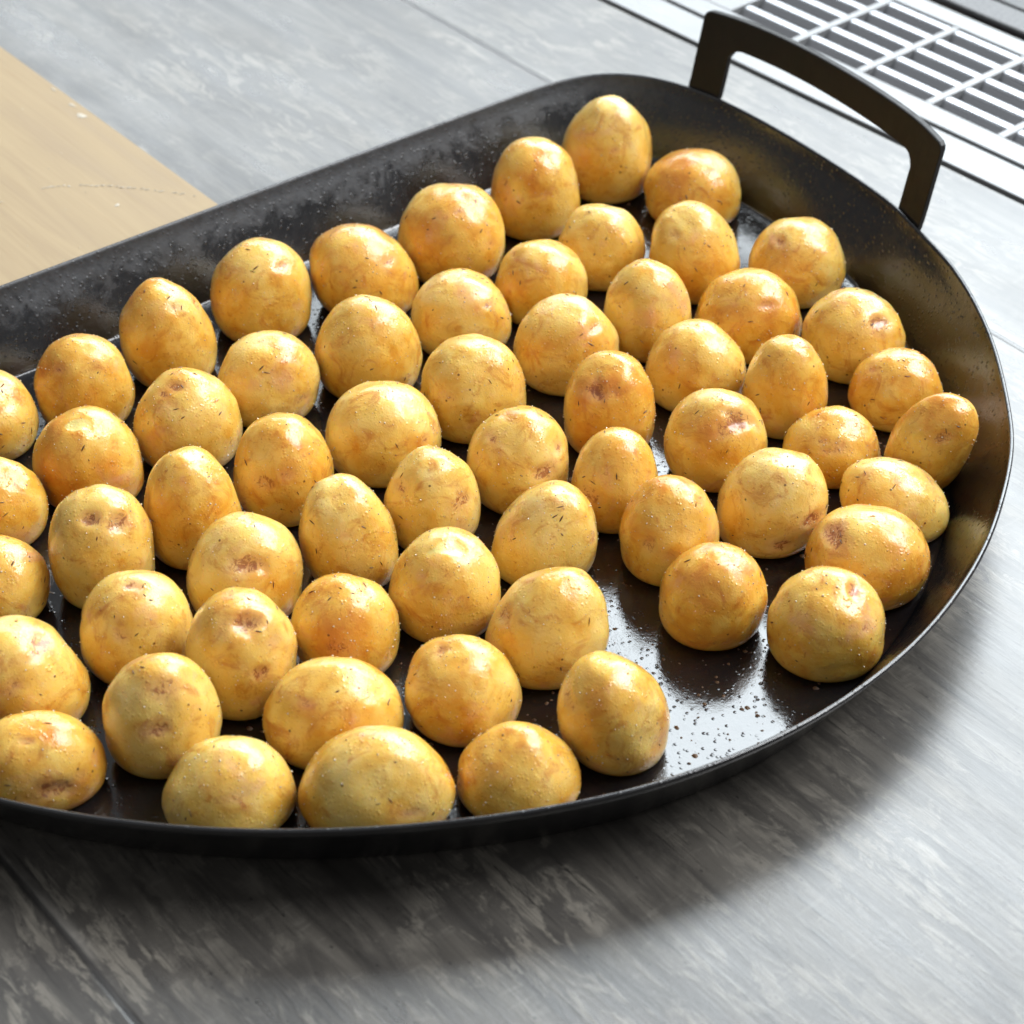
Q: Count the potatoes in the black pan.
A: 62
